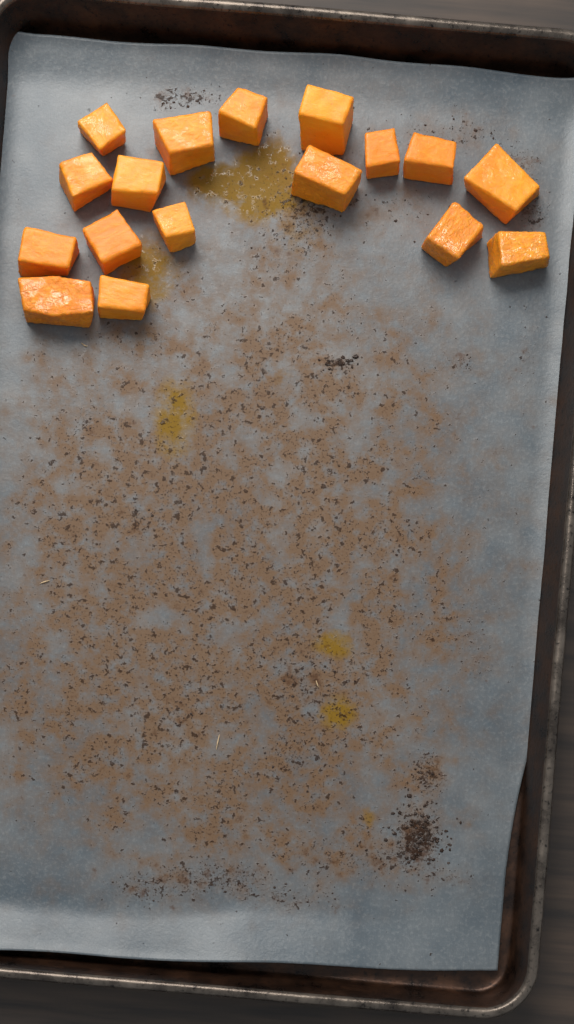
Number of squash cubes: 17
